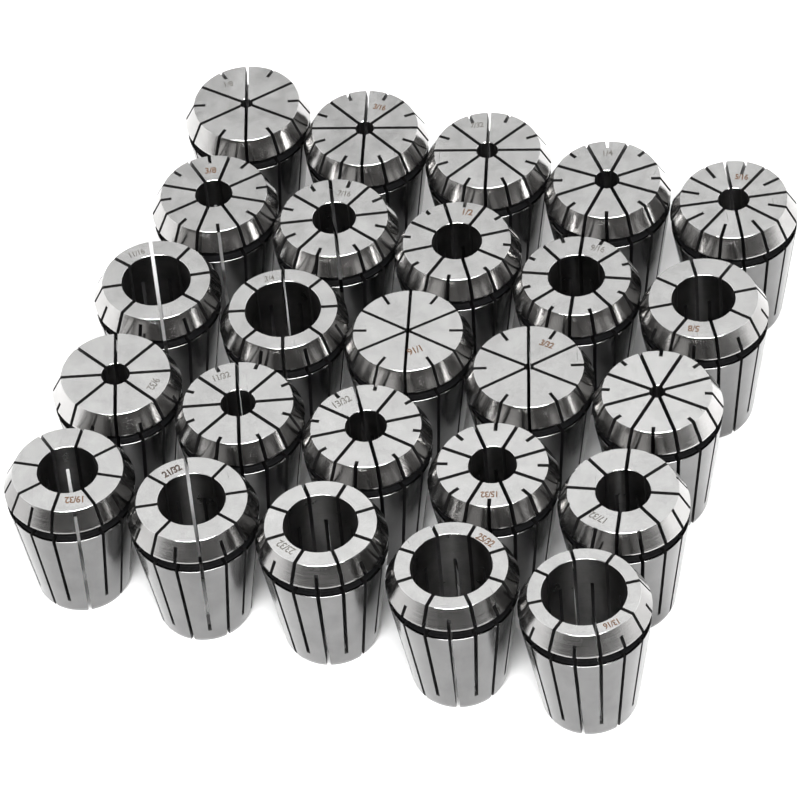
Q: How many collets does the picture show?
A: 25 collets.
